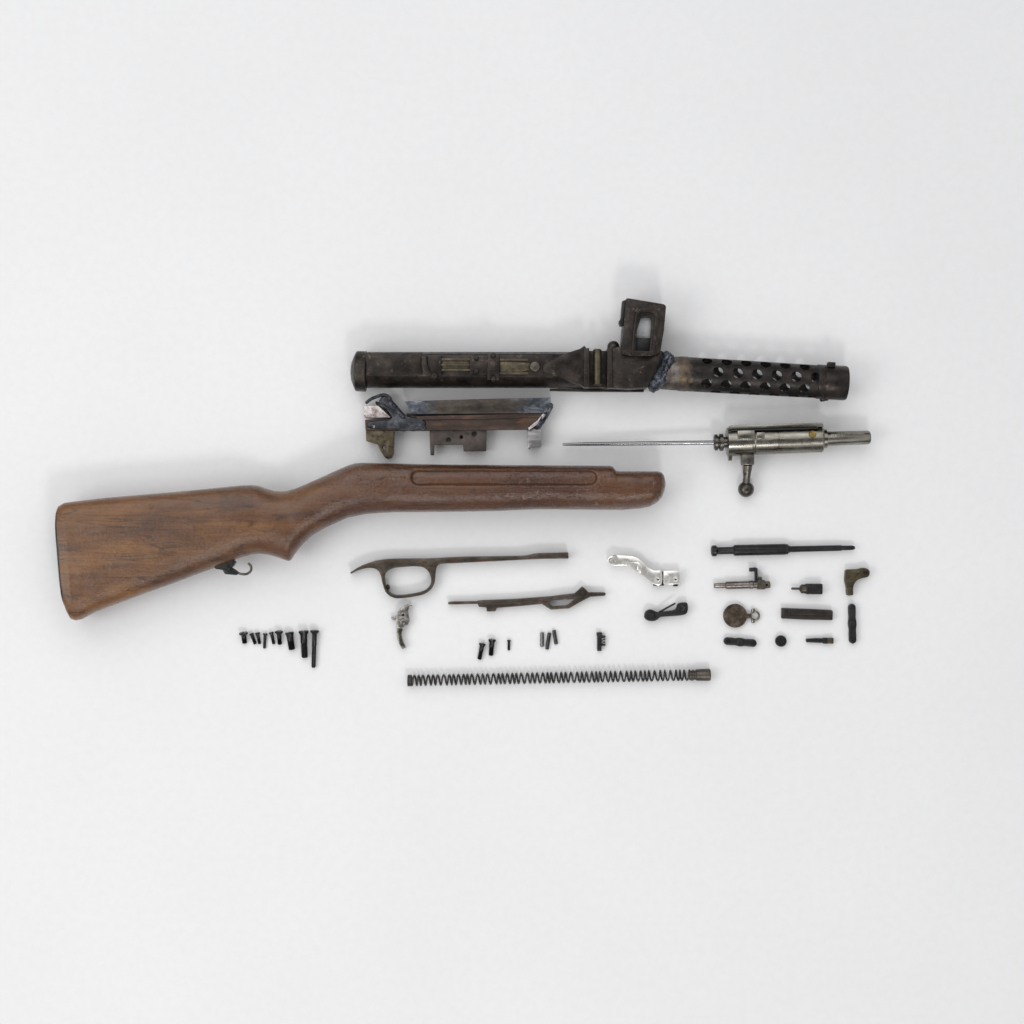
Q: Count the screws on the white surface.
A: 12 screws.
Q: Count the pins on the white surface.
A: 3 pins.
